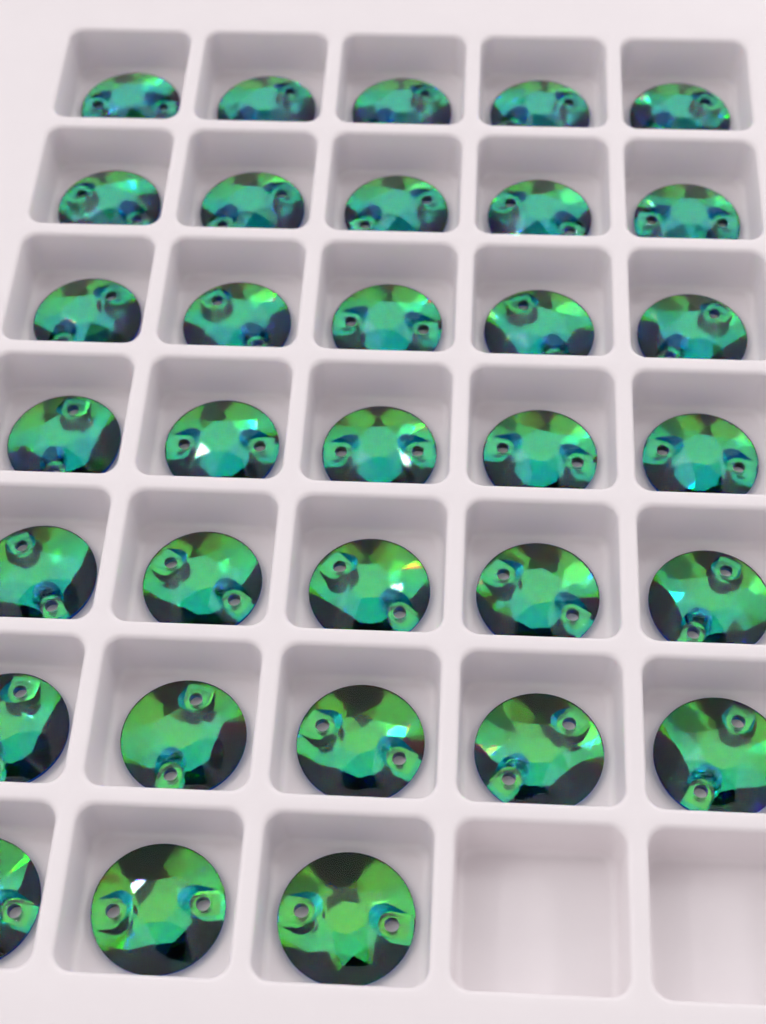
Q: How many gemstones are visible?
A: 33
